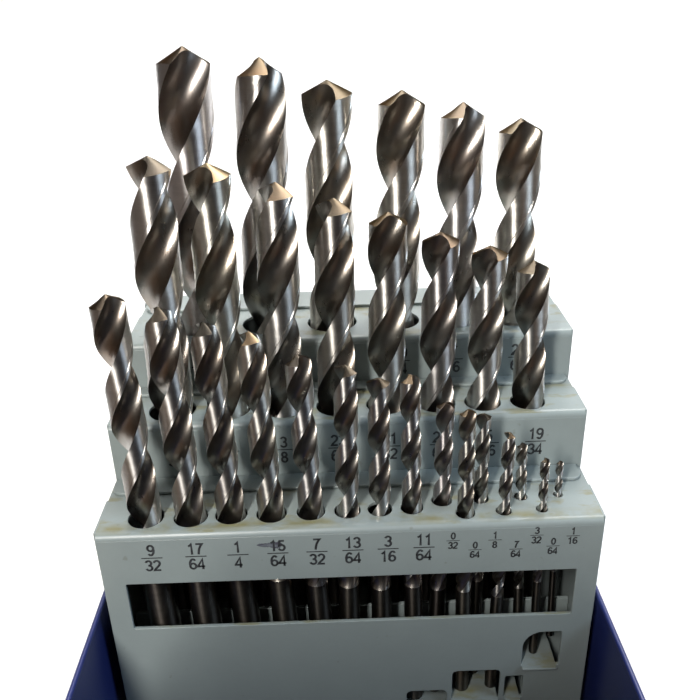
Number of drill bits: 29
